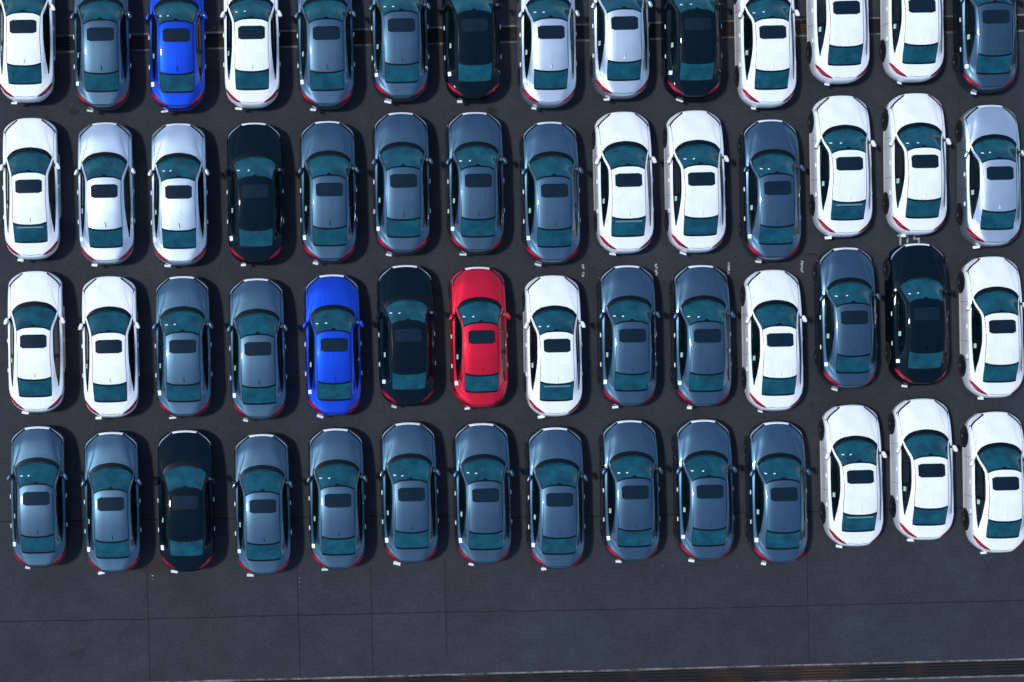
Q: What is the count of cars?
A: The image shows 56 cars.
